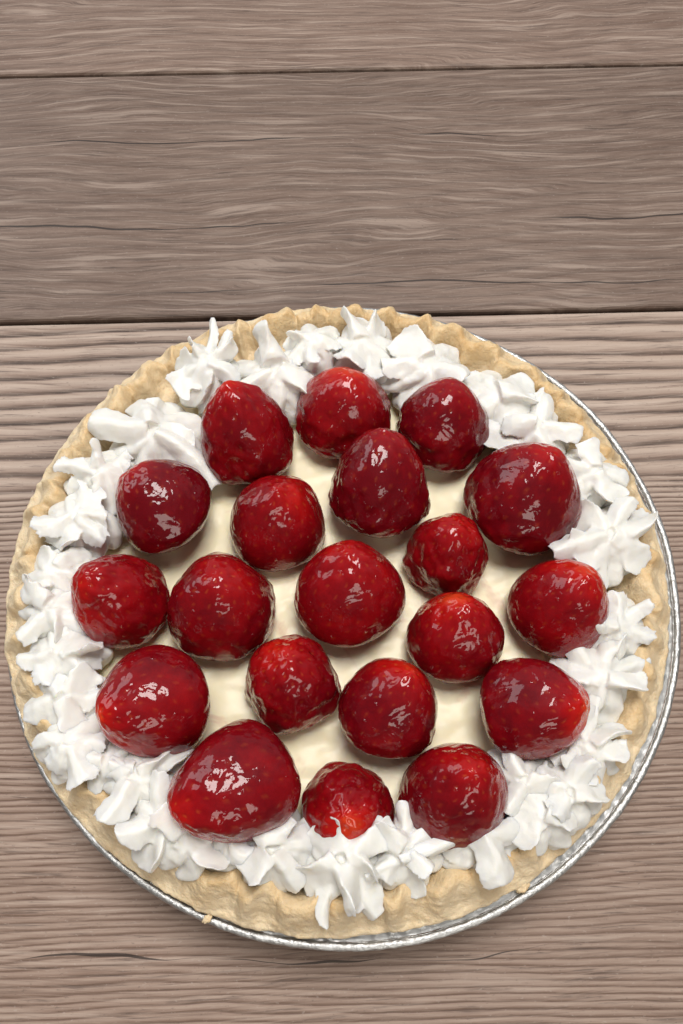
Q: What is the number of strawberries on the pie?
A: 20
